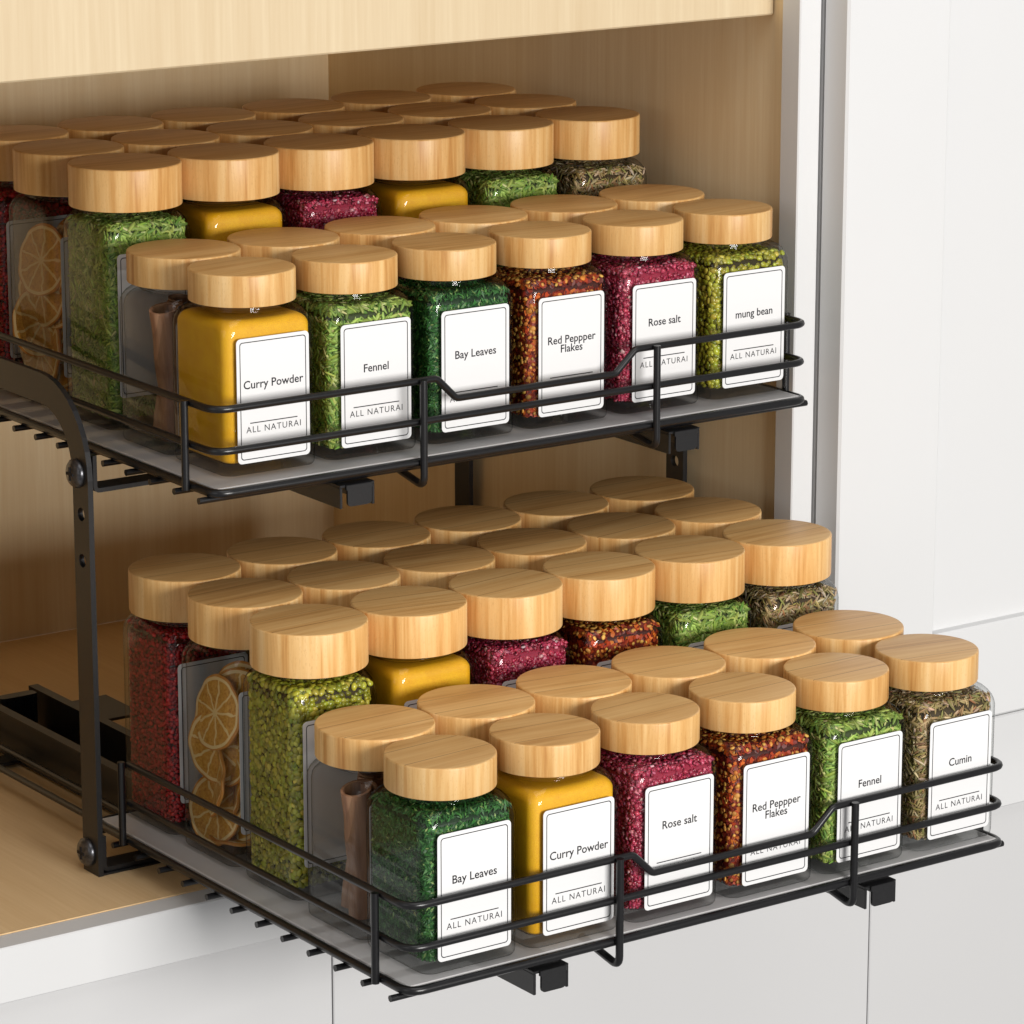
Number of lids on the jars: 60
